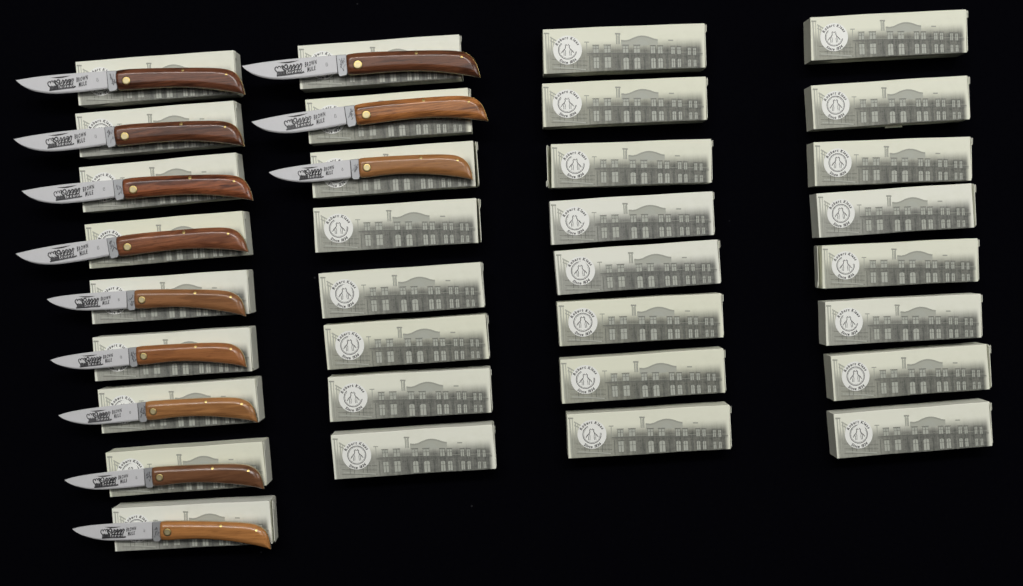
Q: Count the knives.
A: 12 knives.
